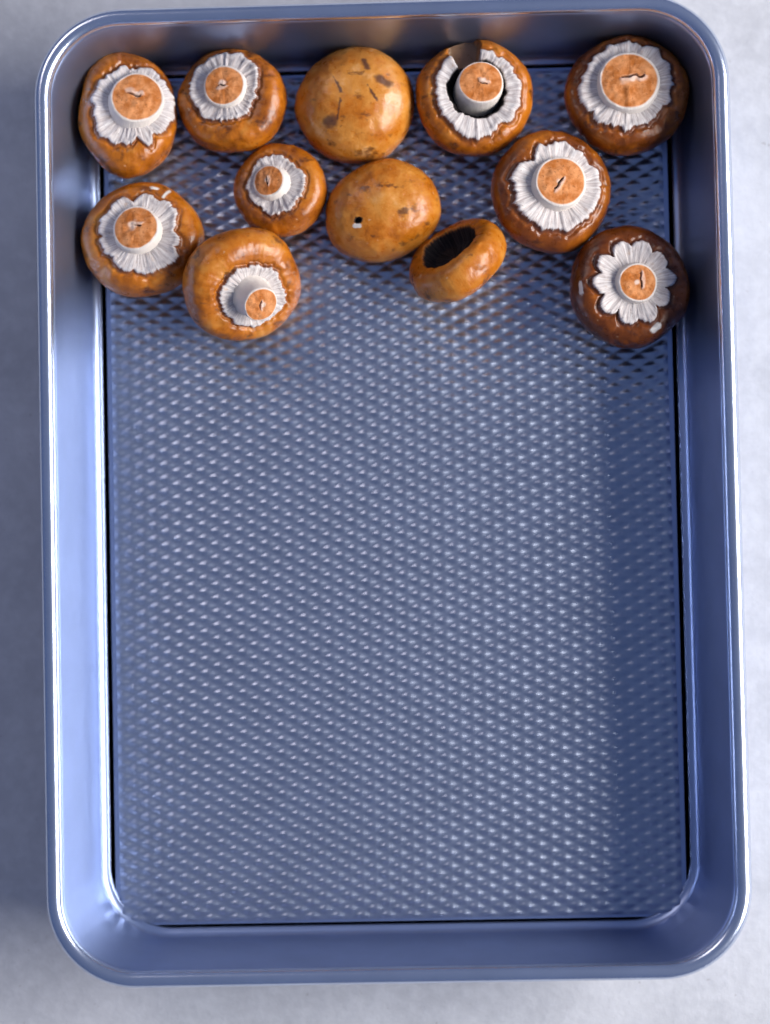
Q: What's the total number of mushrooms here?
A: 12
